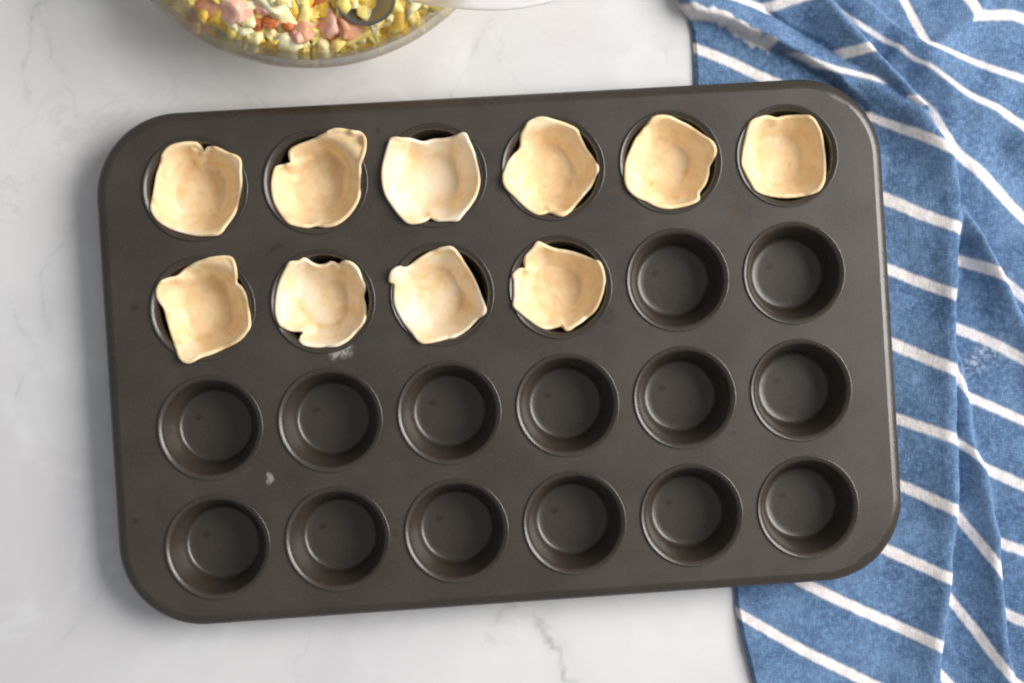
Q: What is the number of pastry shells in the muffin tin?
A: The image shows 10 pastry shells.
